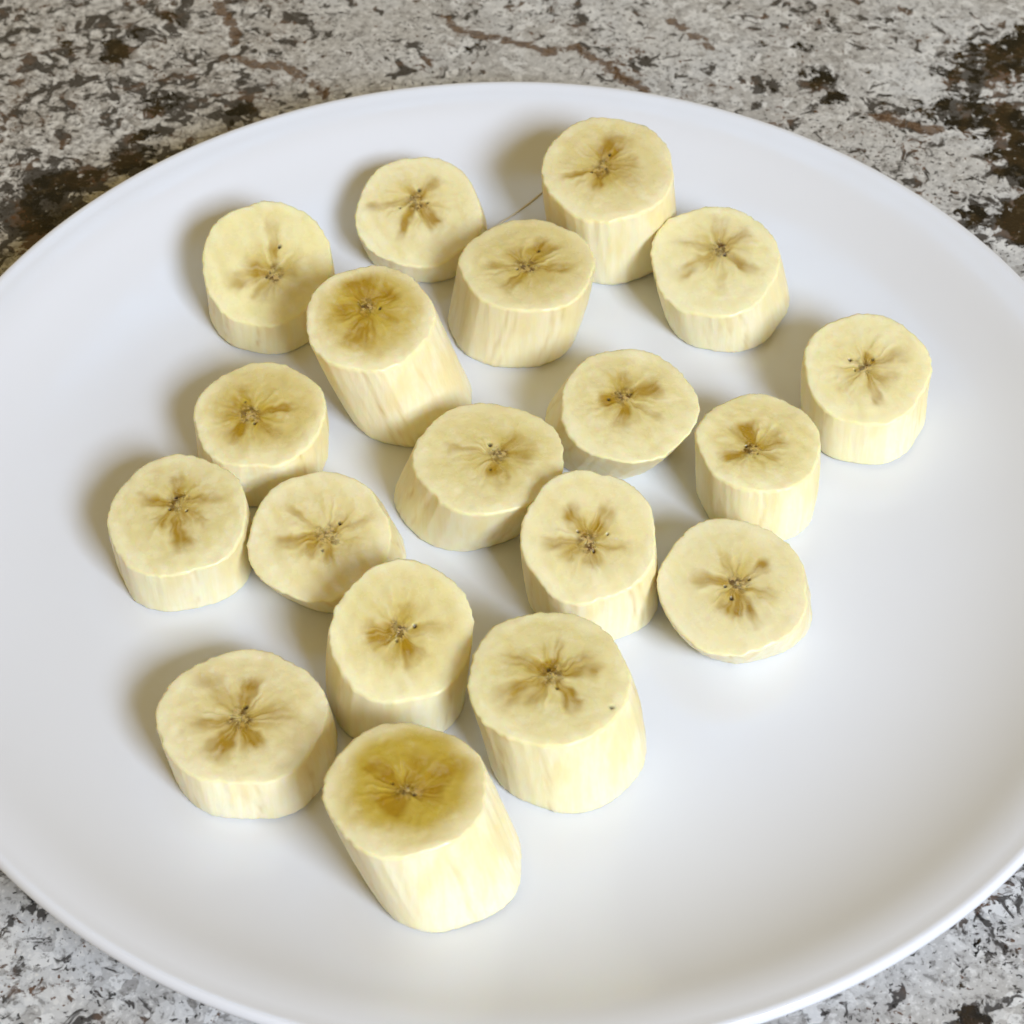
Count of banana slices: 19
